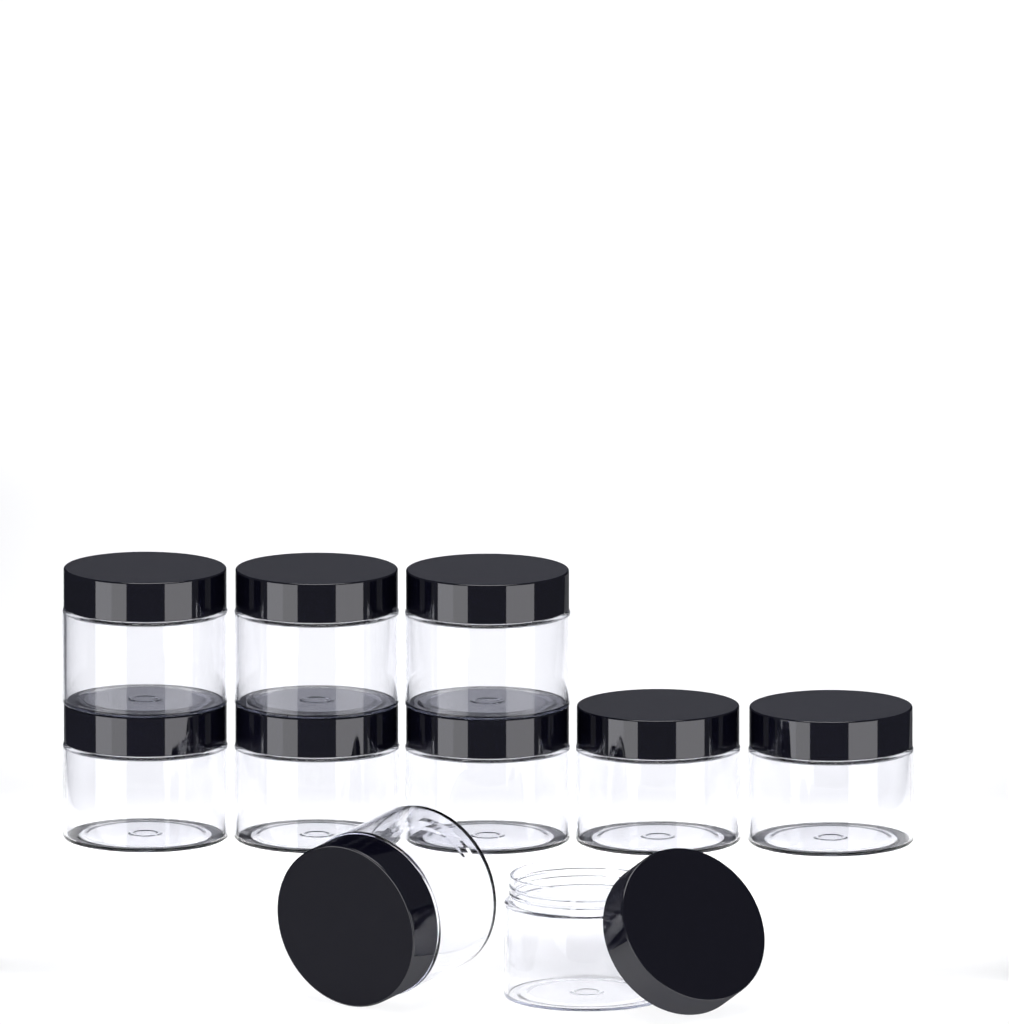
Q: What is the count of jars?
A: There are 10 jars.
